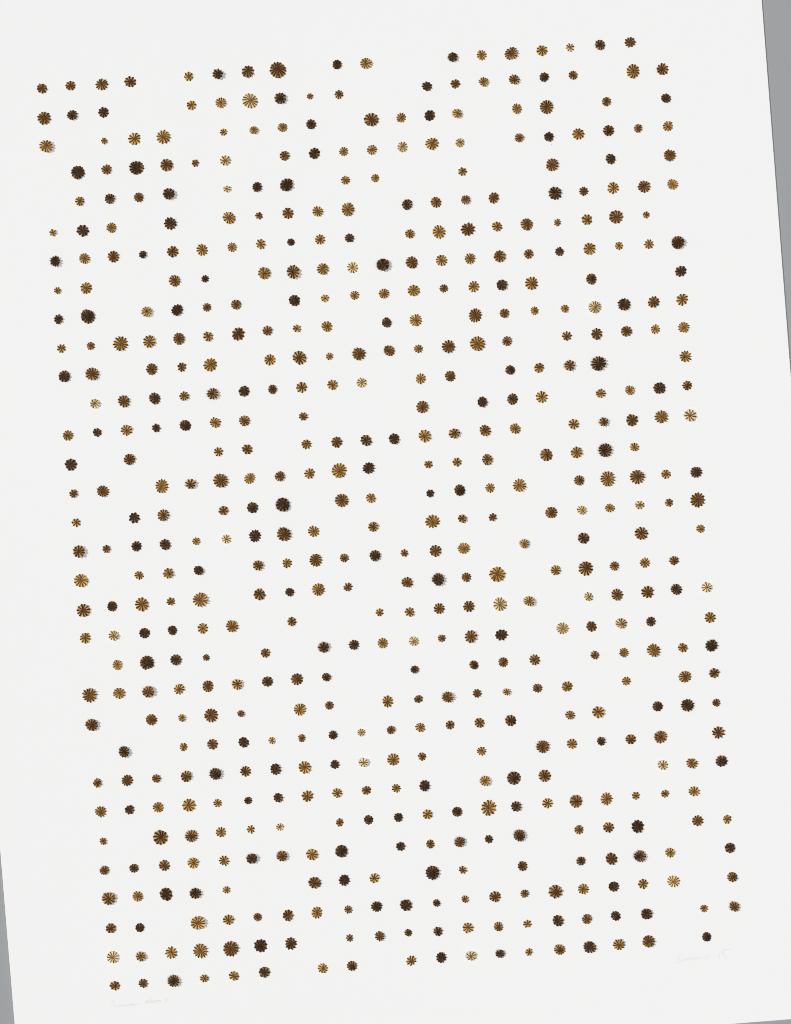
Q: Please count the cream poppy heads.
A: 28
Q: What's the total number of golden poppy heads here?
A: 199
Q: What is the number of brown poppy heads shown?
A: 198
